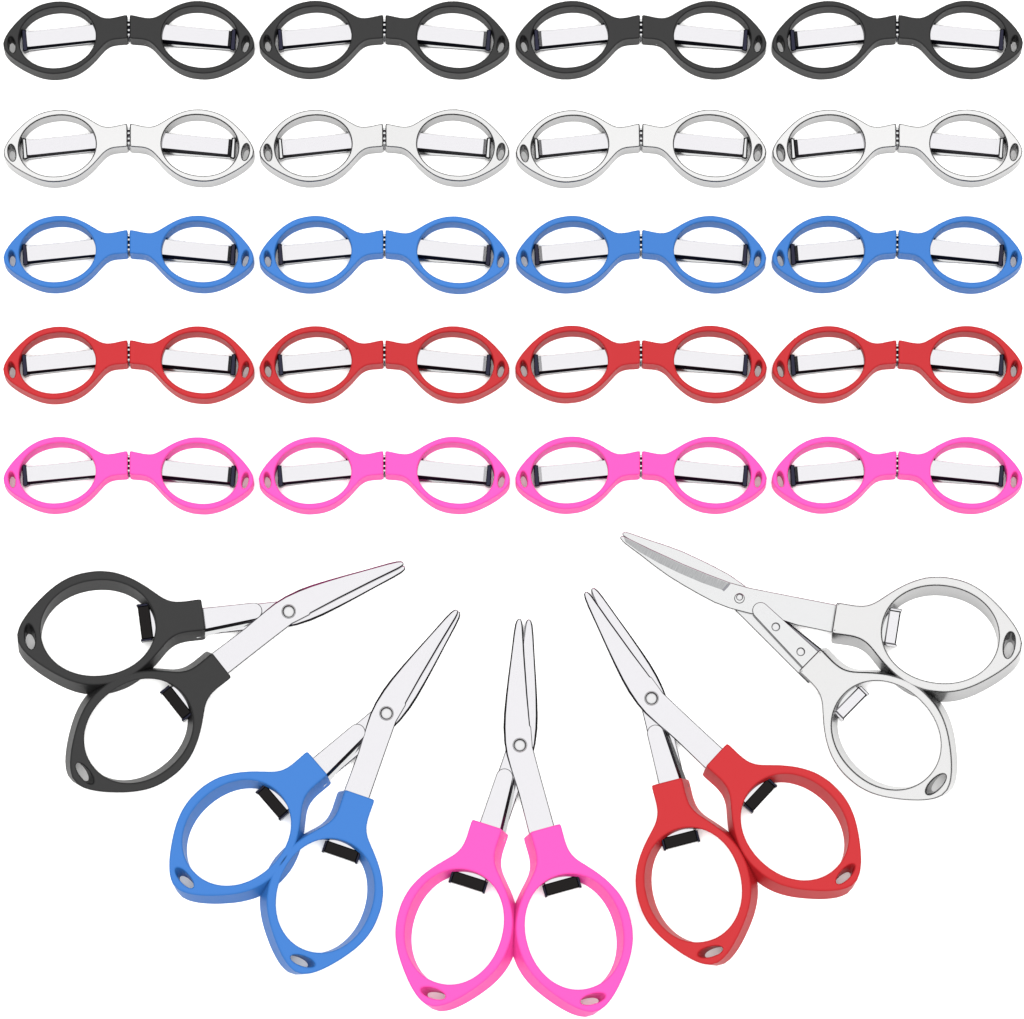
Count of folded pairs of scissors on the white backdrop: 20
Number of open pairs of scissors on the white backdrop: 5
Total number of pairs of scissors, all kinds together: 25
